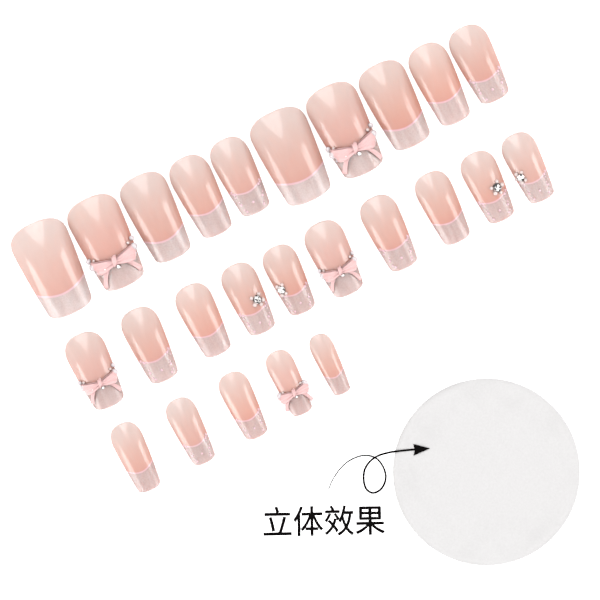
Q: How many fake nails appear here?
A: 25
